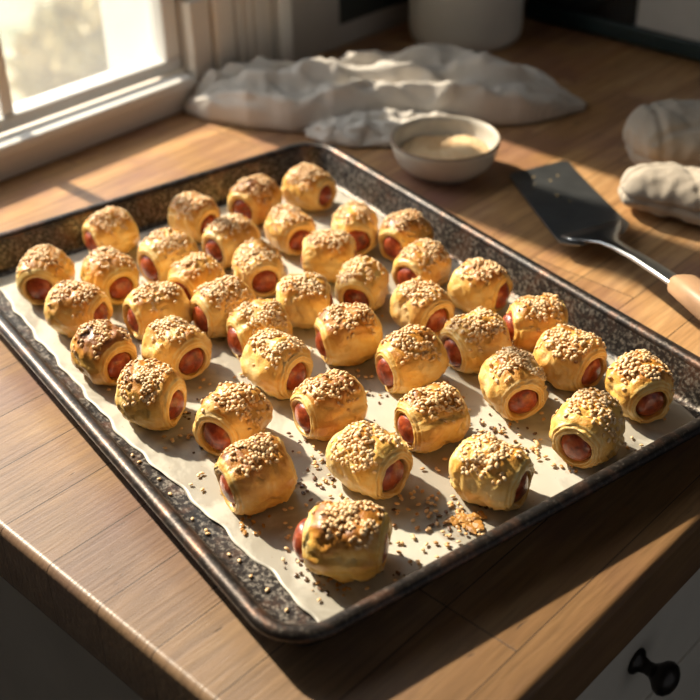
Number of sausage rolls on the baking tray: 42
